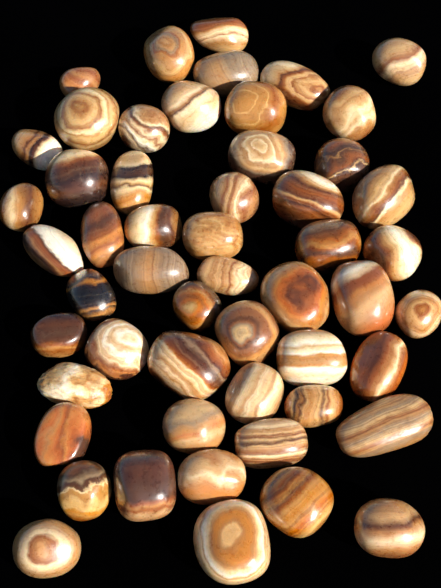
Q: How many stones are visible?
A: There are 53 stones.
